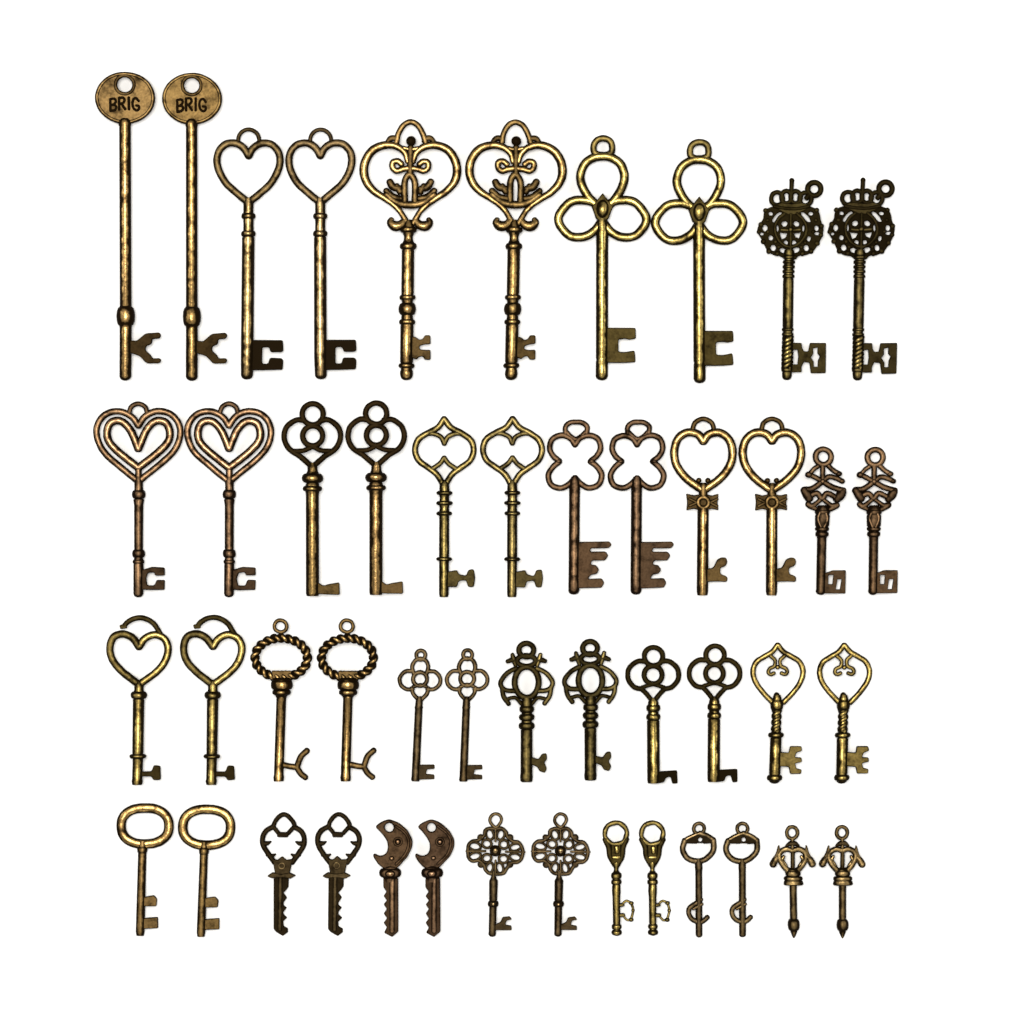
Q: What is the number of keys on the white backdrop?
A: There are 48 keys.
